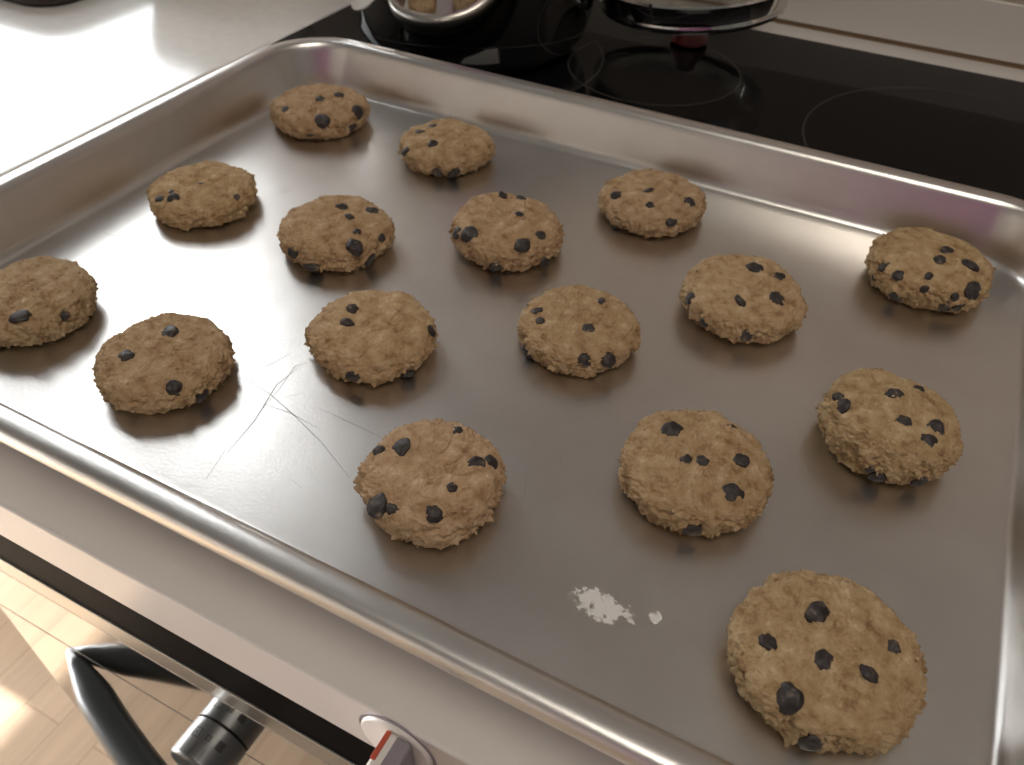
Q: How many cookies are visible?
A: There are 16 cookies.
